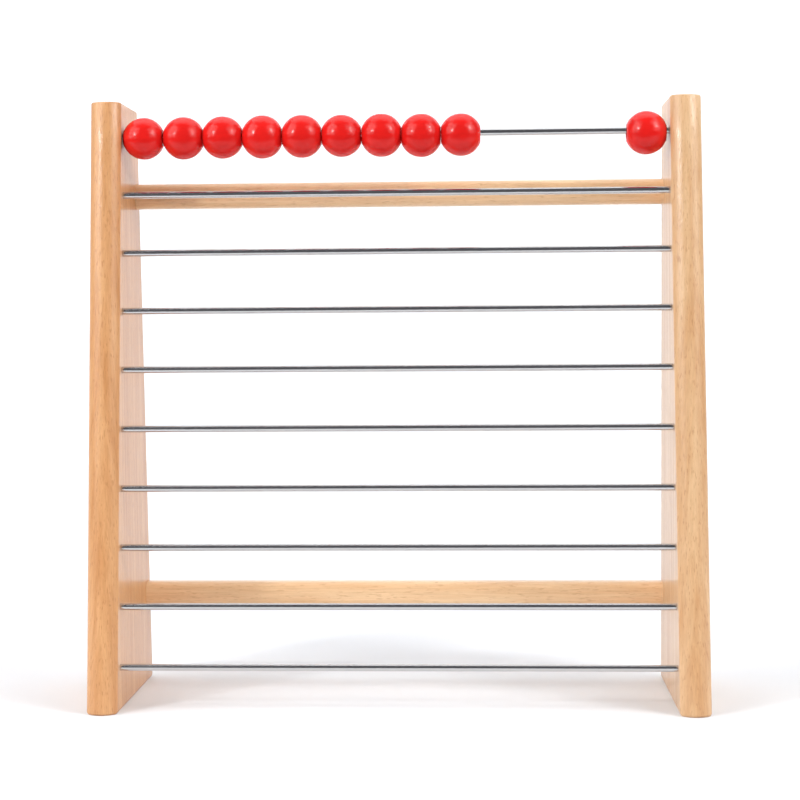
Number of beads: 10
